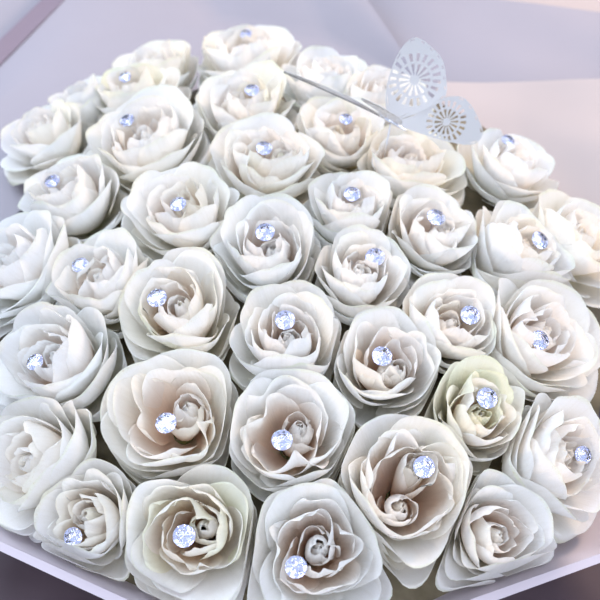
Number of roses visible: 39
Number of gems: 29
